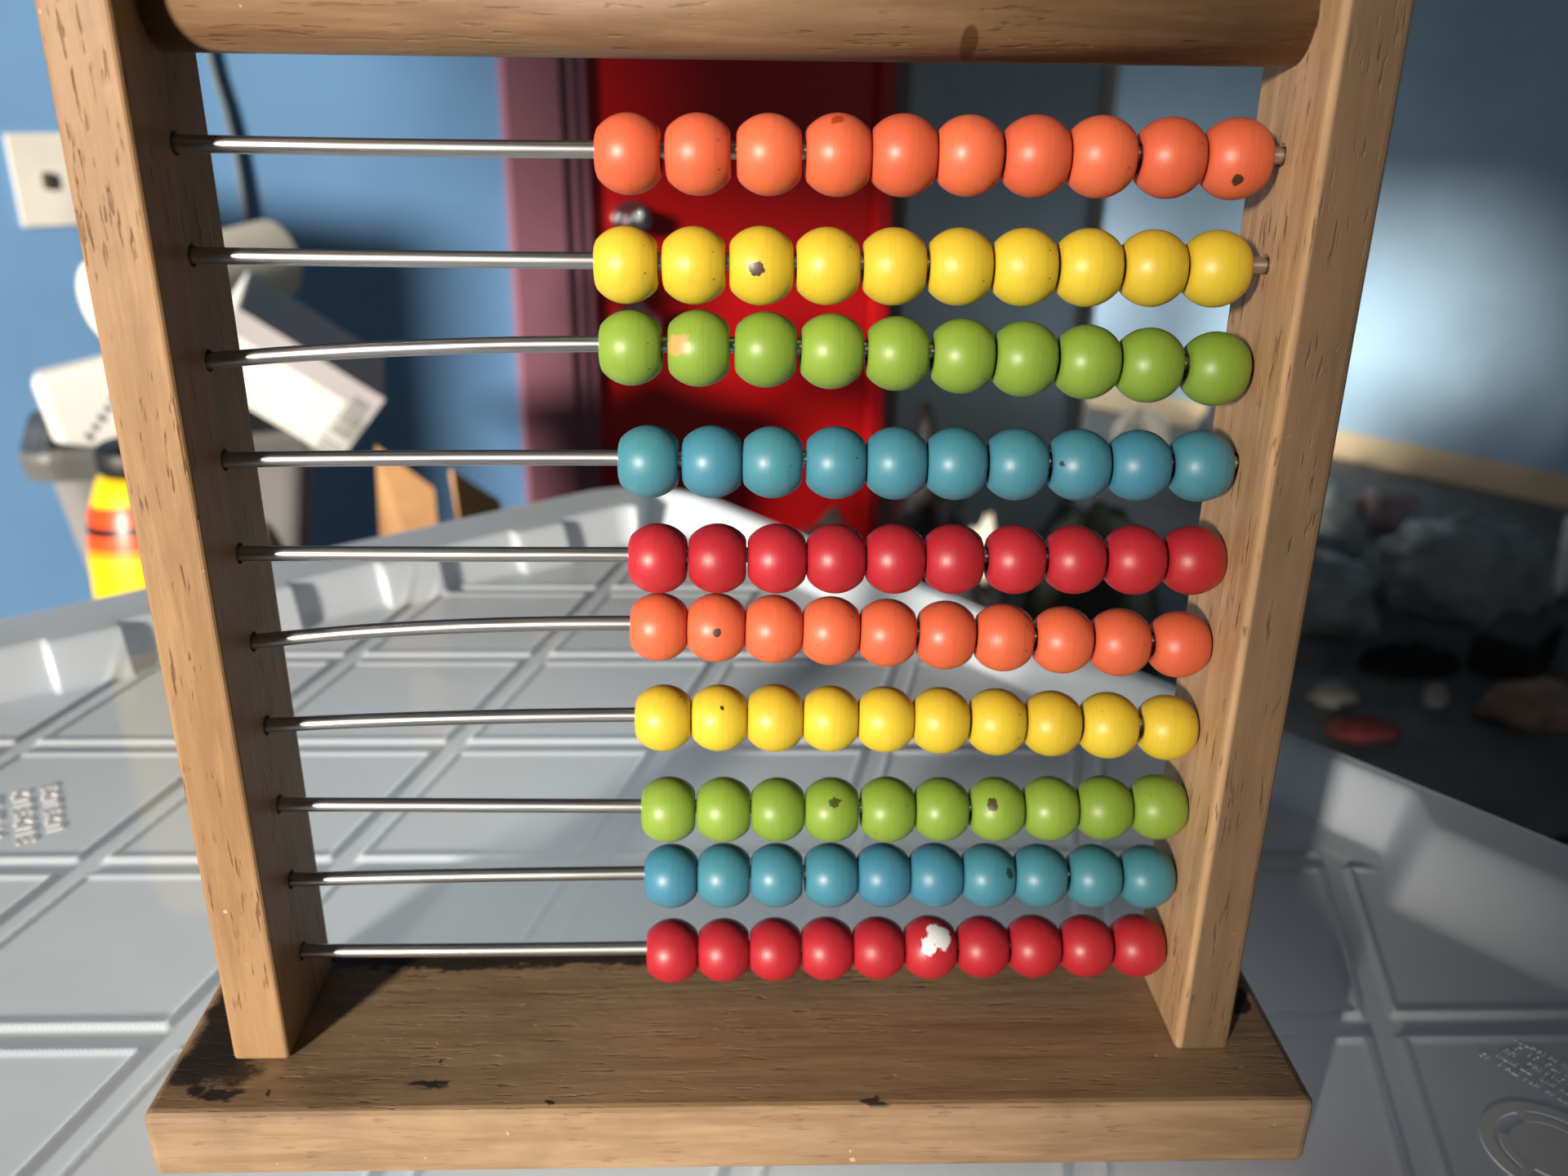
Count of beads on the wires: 100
